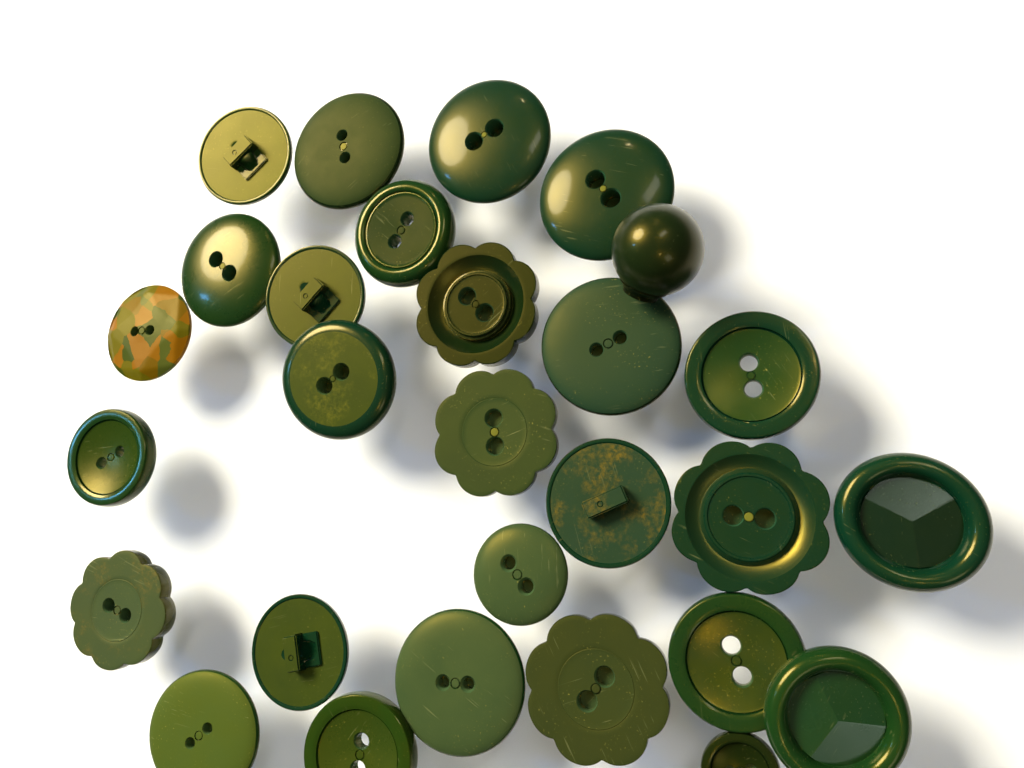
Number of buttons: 28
